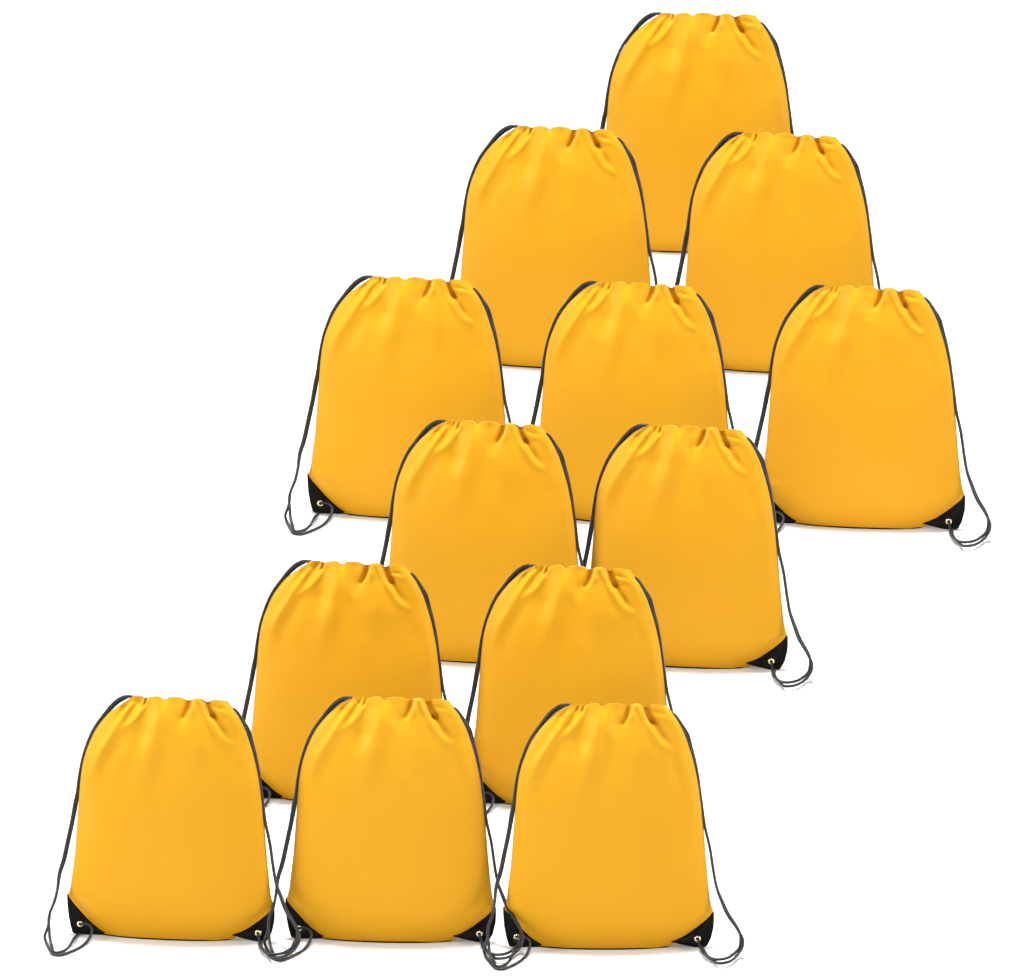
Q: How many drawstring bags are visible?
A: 13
